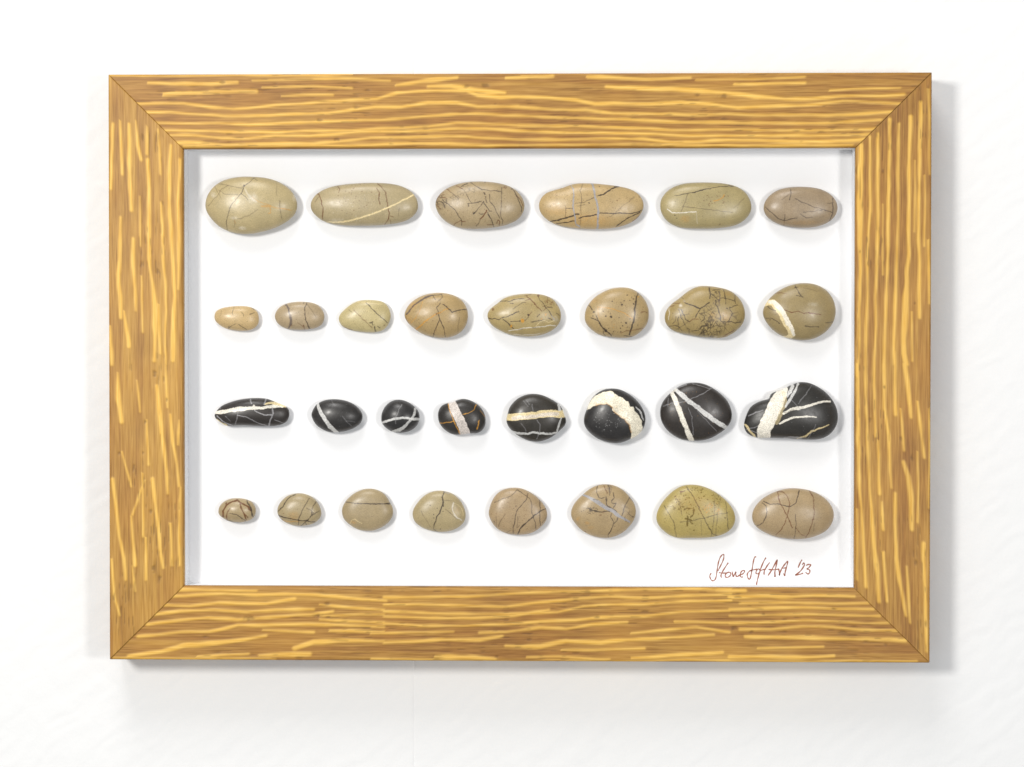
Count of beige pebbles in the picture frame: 22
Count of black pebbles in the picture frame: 8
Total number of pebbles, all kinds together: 30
